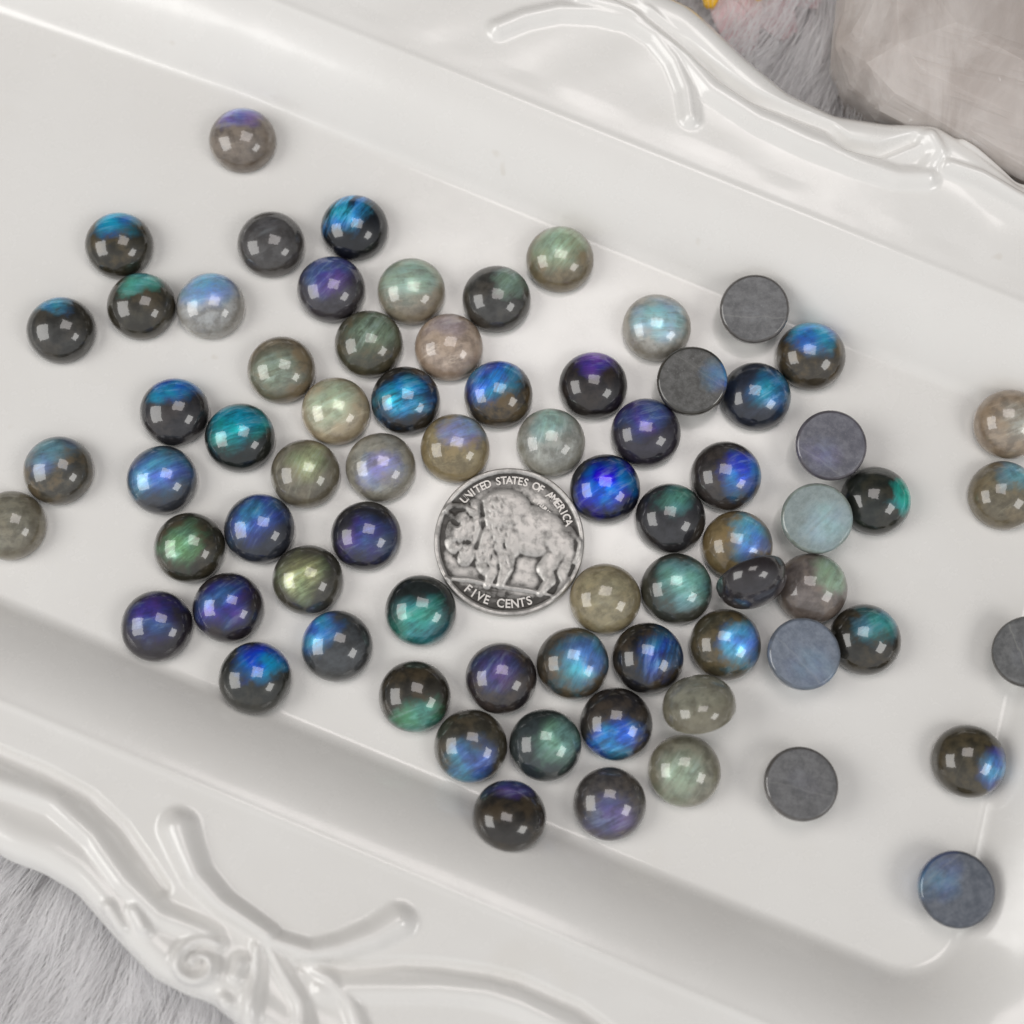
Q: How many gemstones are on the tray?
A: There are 73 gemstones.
